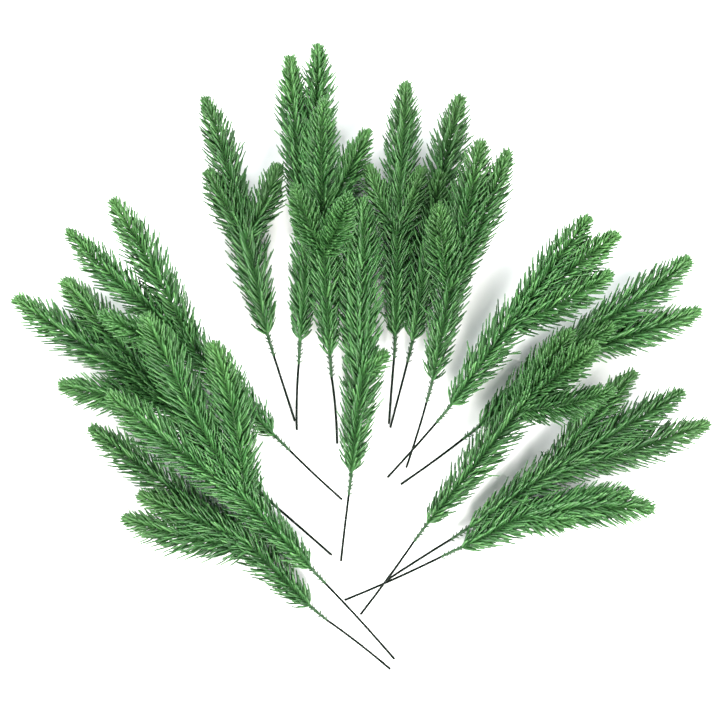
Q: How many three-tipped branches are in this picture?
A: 16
